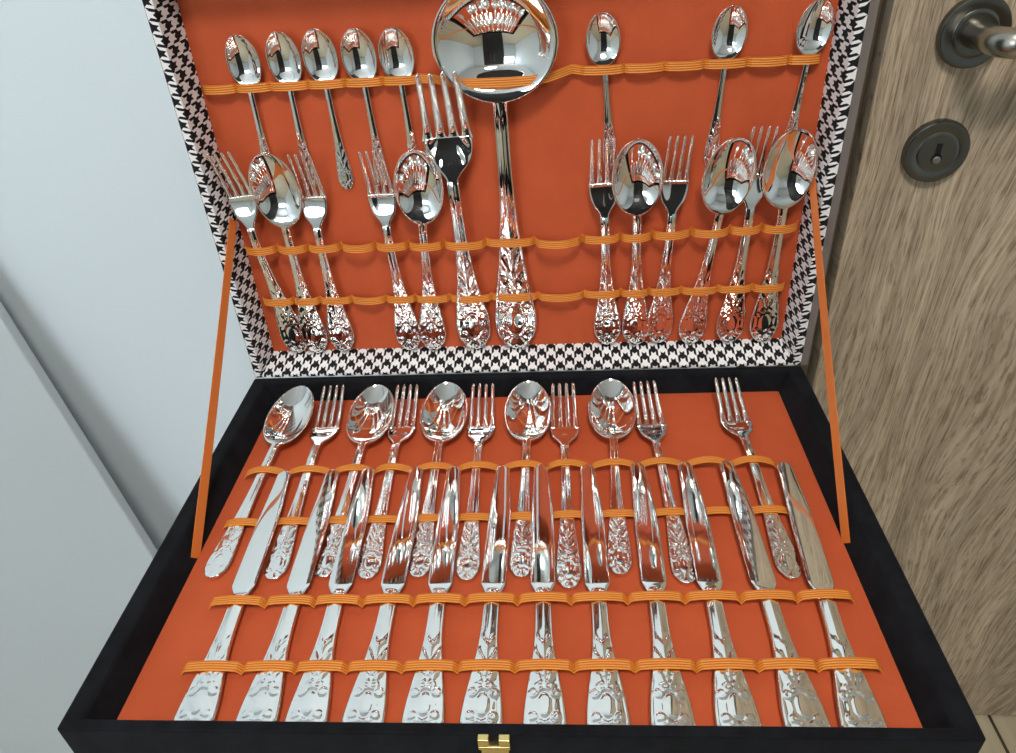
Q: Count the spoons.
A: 18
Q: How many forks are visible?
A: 13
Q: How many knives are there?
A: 12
